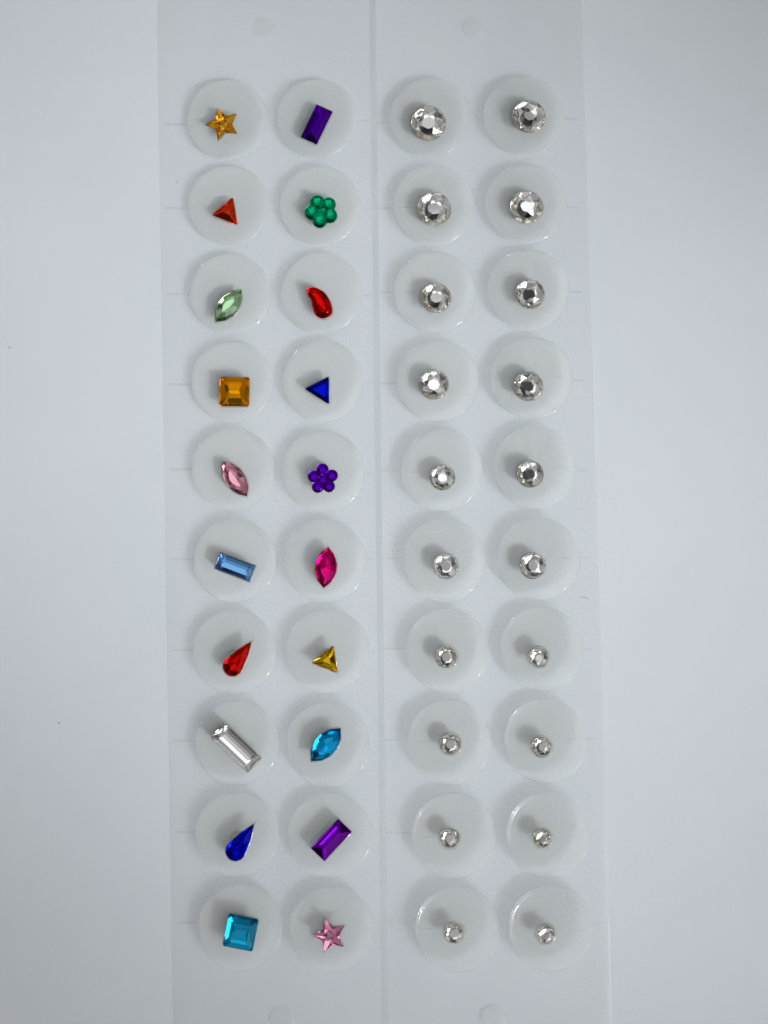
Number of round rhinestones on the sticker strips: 20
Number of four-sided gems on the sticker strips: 6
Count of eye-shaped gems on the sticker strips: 4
